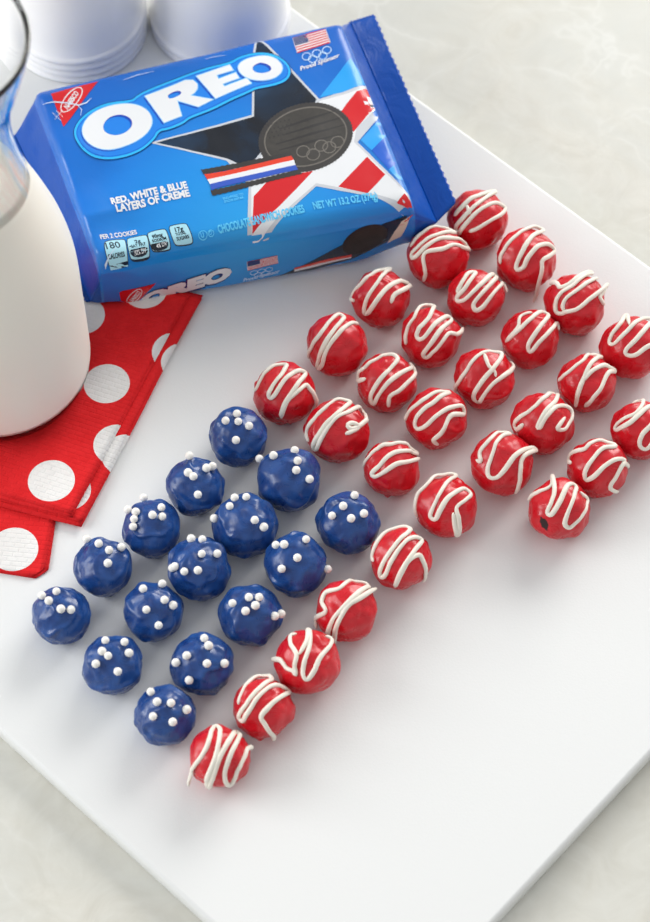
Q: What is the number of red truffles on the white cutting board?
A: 28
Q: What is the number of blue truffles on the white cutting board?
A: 15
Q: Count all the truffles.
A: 43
